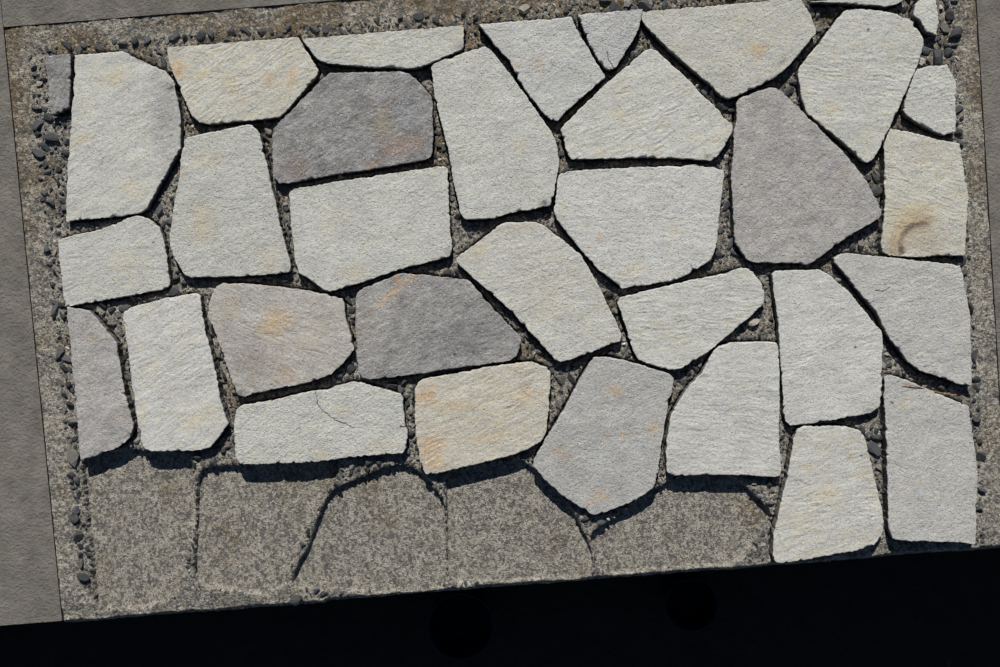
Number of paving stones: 34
